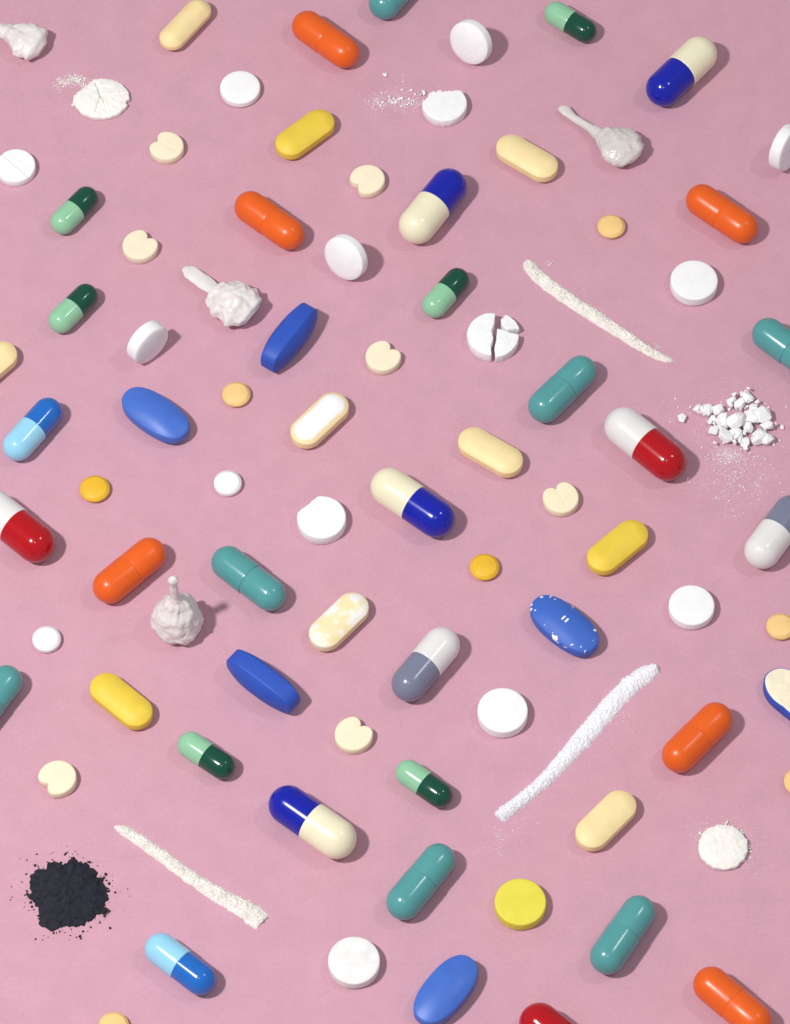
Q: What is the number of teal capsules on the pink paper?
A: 7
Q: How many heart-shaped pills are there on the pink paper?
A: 7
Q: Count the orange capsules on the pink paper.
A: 6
